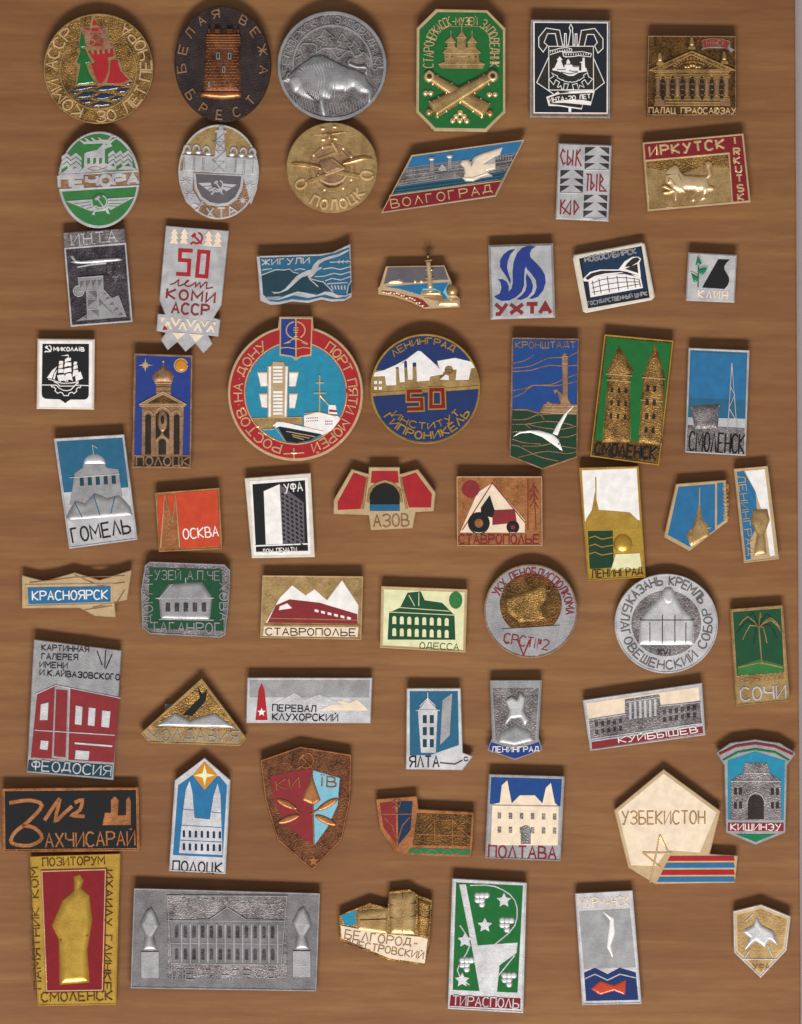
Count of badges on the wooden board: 60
